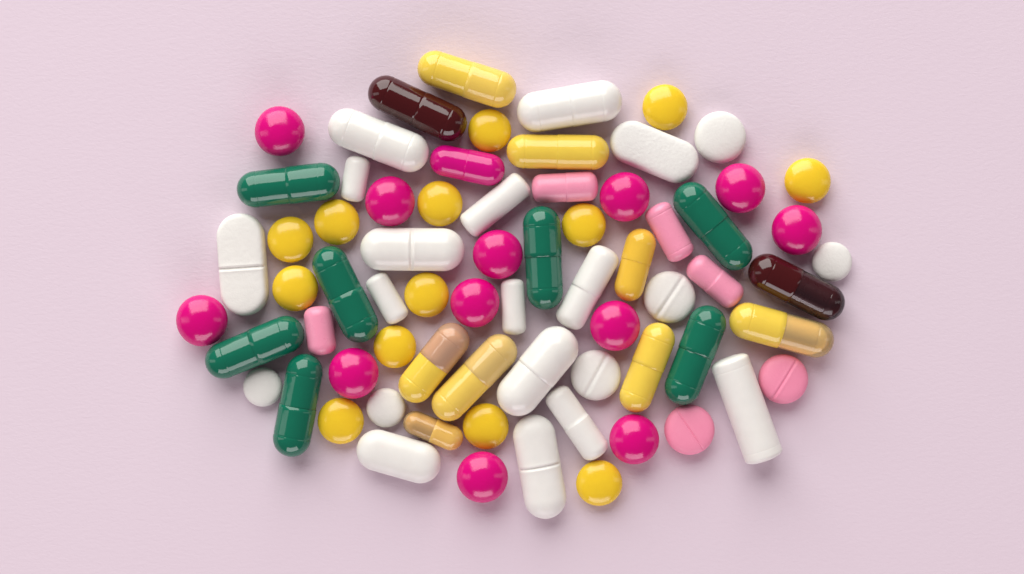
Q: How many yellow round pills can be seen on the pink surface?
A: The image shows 13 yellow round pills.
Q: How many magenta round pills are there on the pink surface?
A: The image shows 12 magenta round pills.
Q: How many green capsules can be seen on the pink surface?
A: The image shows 7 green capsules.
